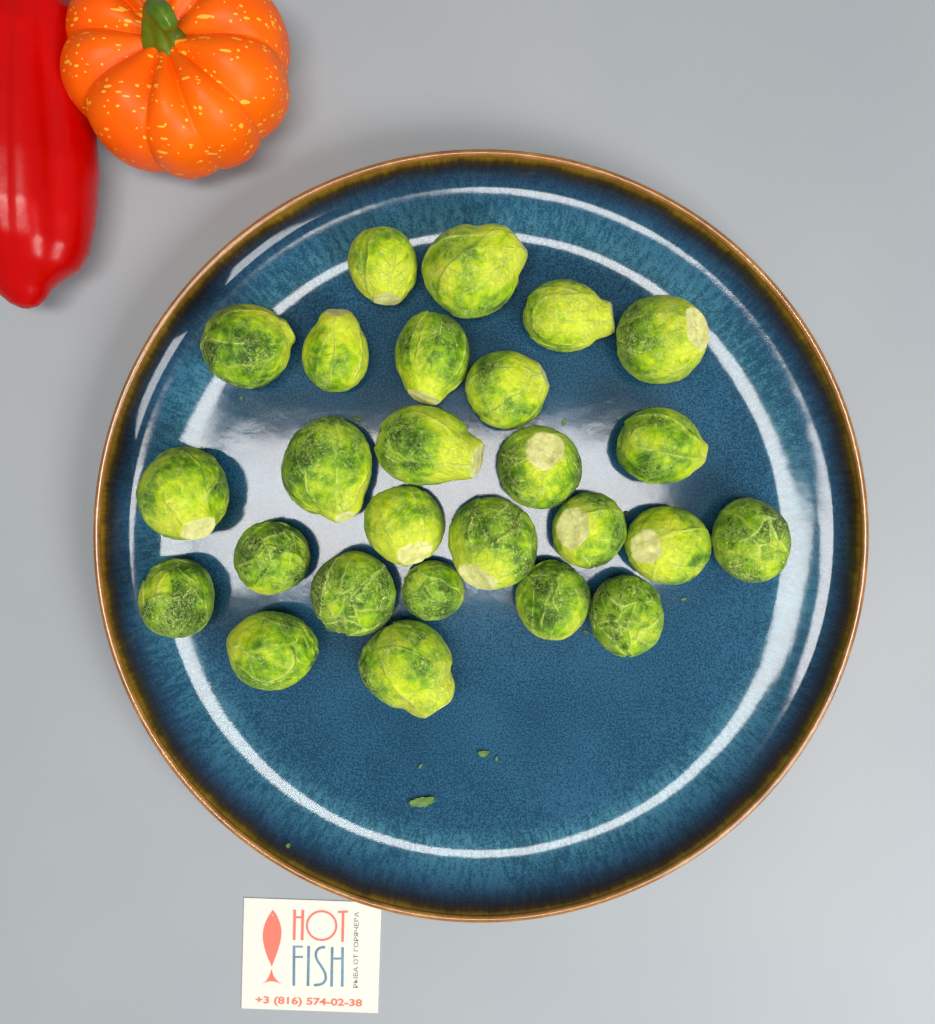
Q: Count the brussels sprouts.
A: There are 26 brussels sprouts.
